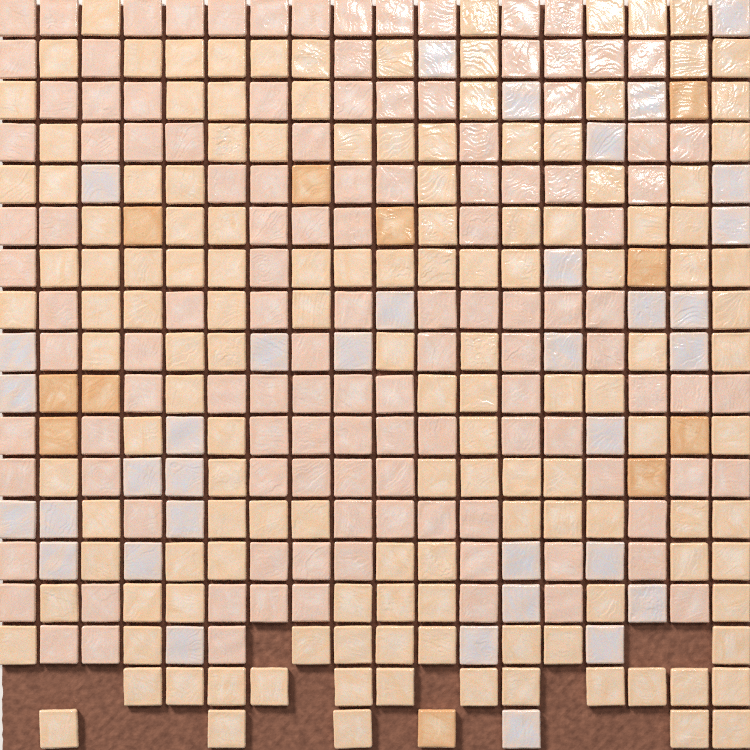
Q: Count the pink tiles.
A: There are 119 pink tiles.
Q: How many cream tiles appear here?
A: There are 139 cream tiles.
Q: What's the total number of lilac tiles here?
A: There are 35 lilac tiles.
